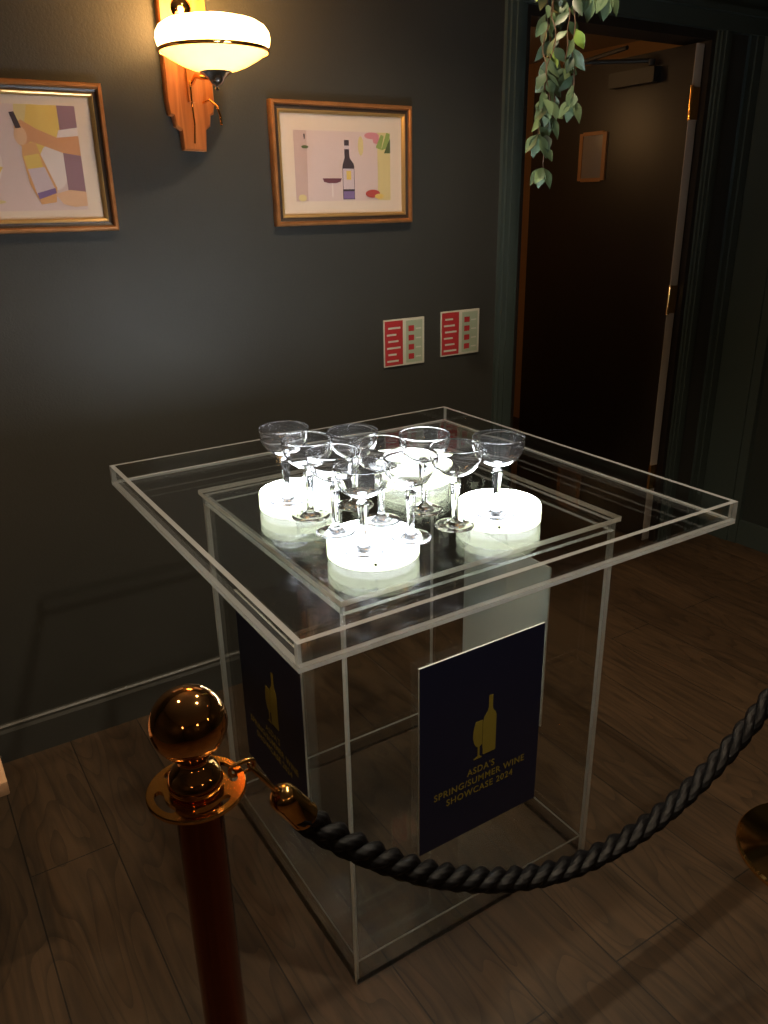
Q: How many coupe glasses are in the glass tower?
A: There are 10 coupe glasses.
